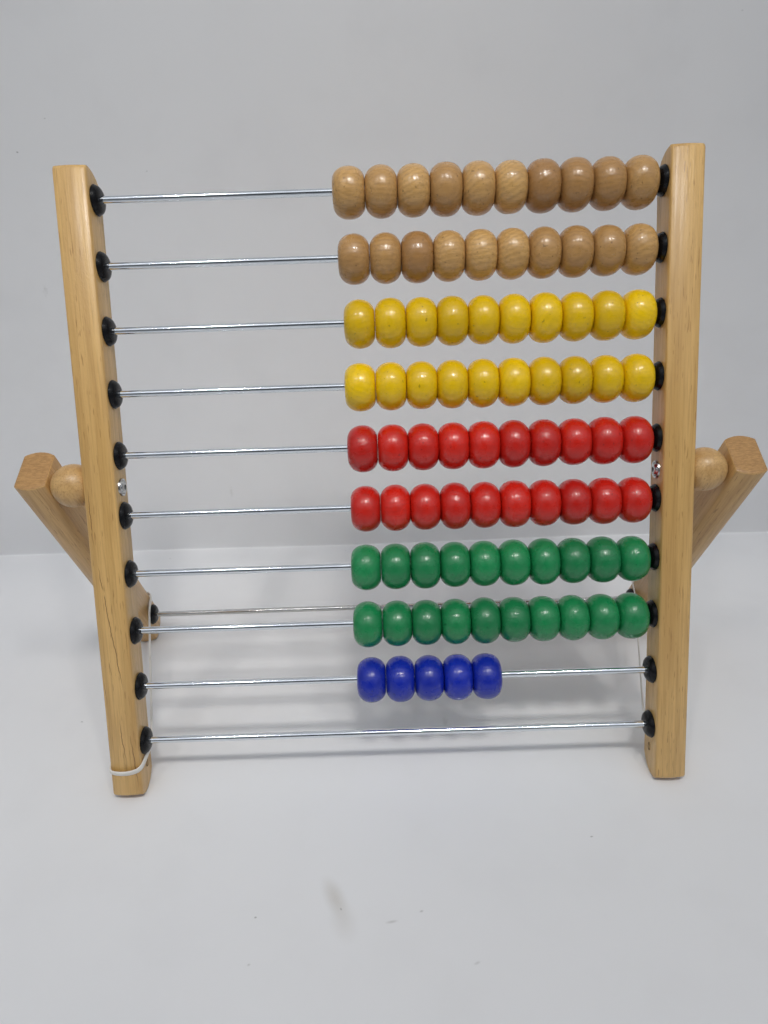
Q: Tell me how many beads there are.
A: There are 85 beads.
